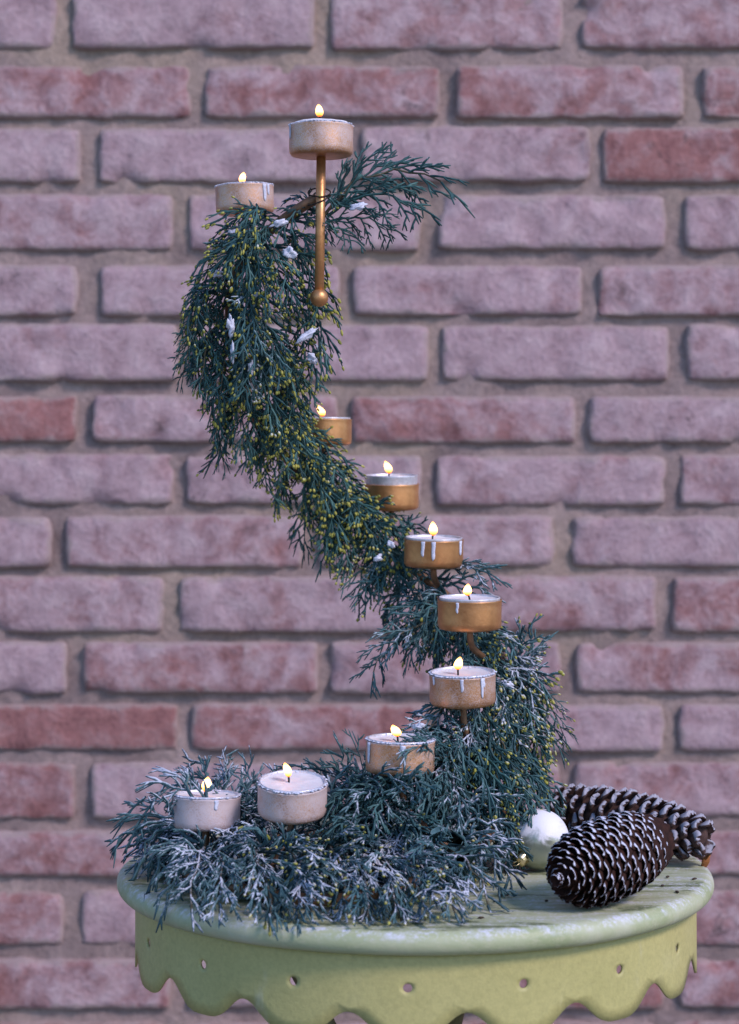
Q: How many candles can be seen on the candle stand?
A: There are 10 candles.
